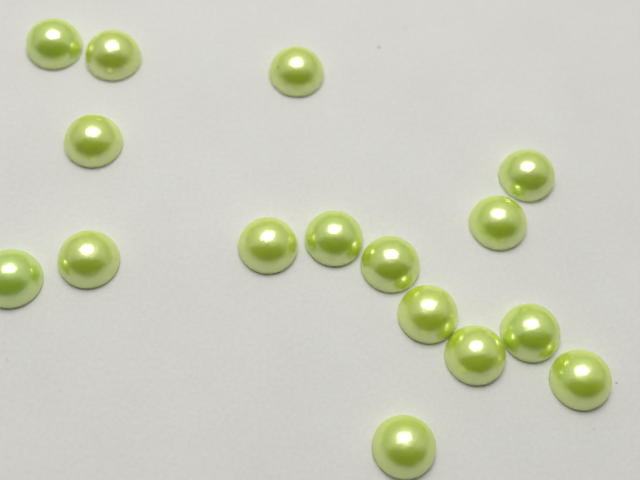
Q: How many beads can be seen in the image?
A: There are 16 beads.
